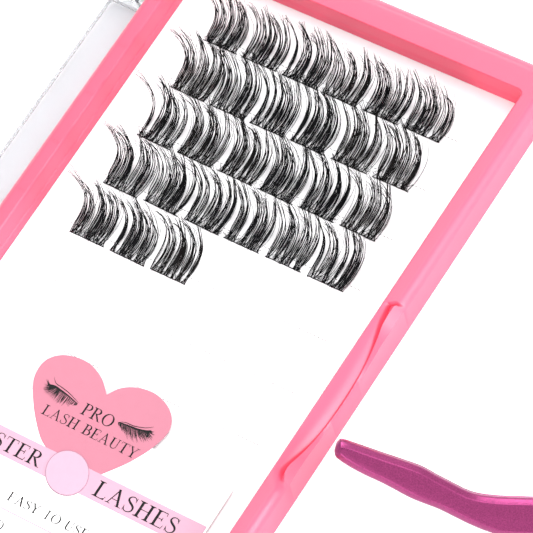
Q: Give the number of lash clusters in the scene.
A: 27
